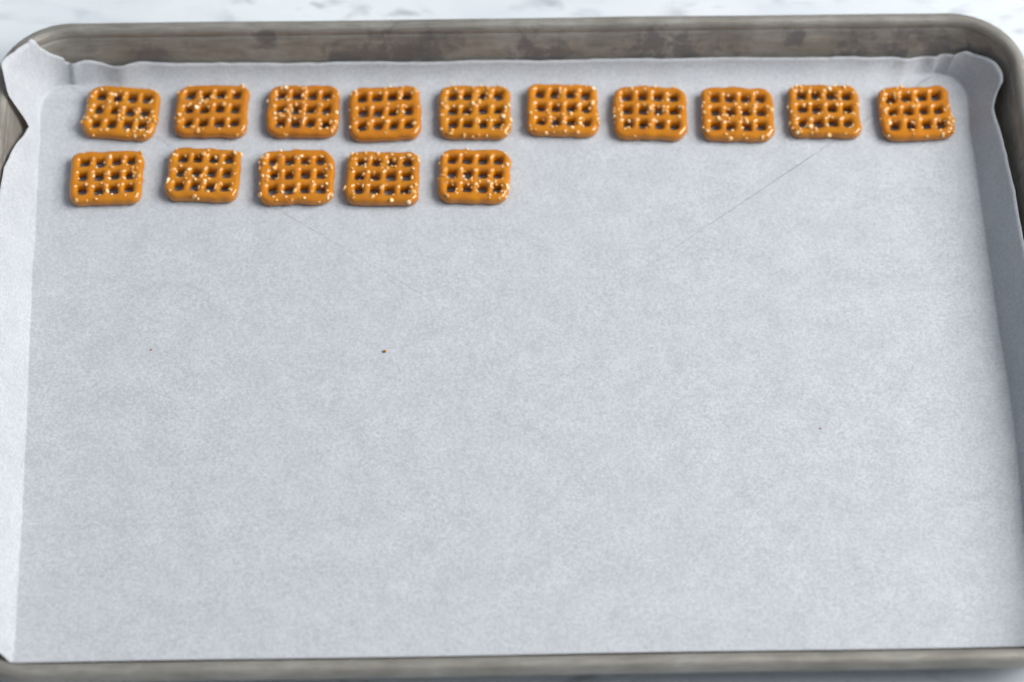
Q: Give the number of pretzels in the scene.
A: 15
